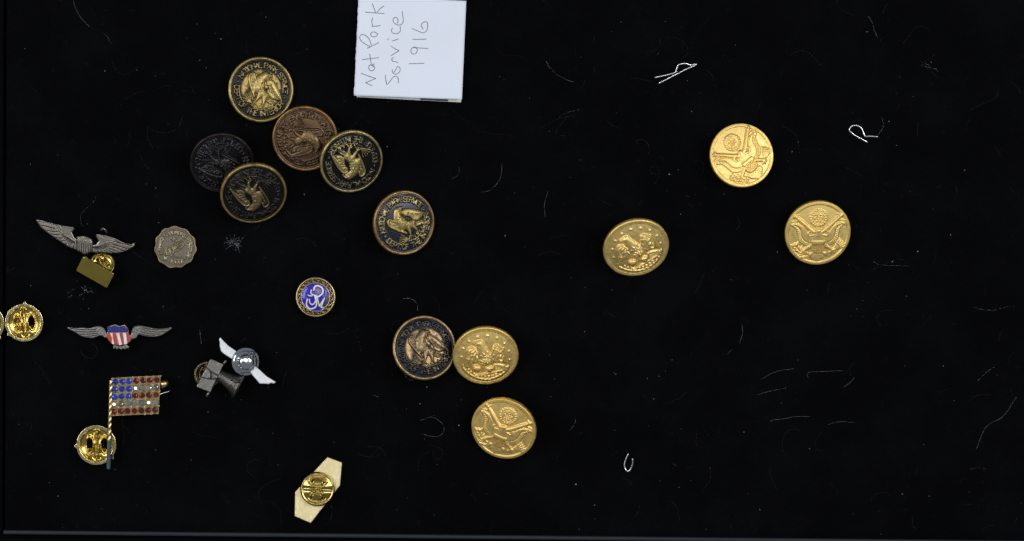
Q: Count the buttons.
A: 12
